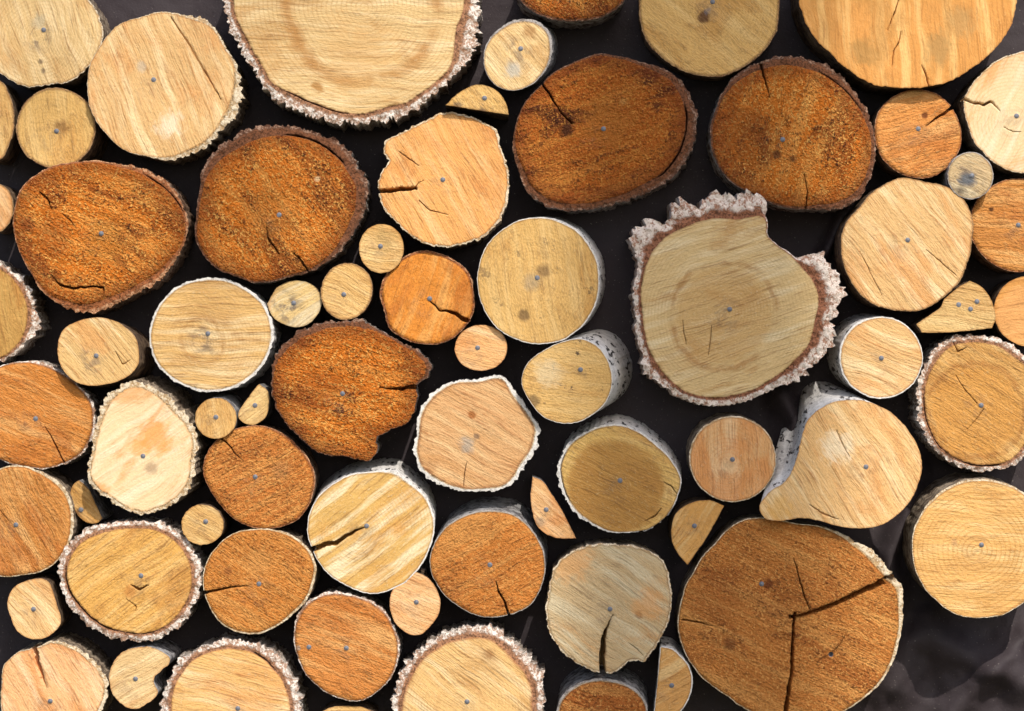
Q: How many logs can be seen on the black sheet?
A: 68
